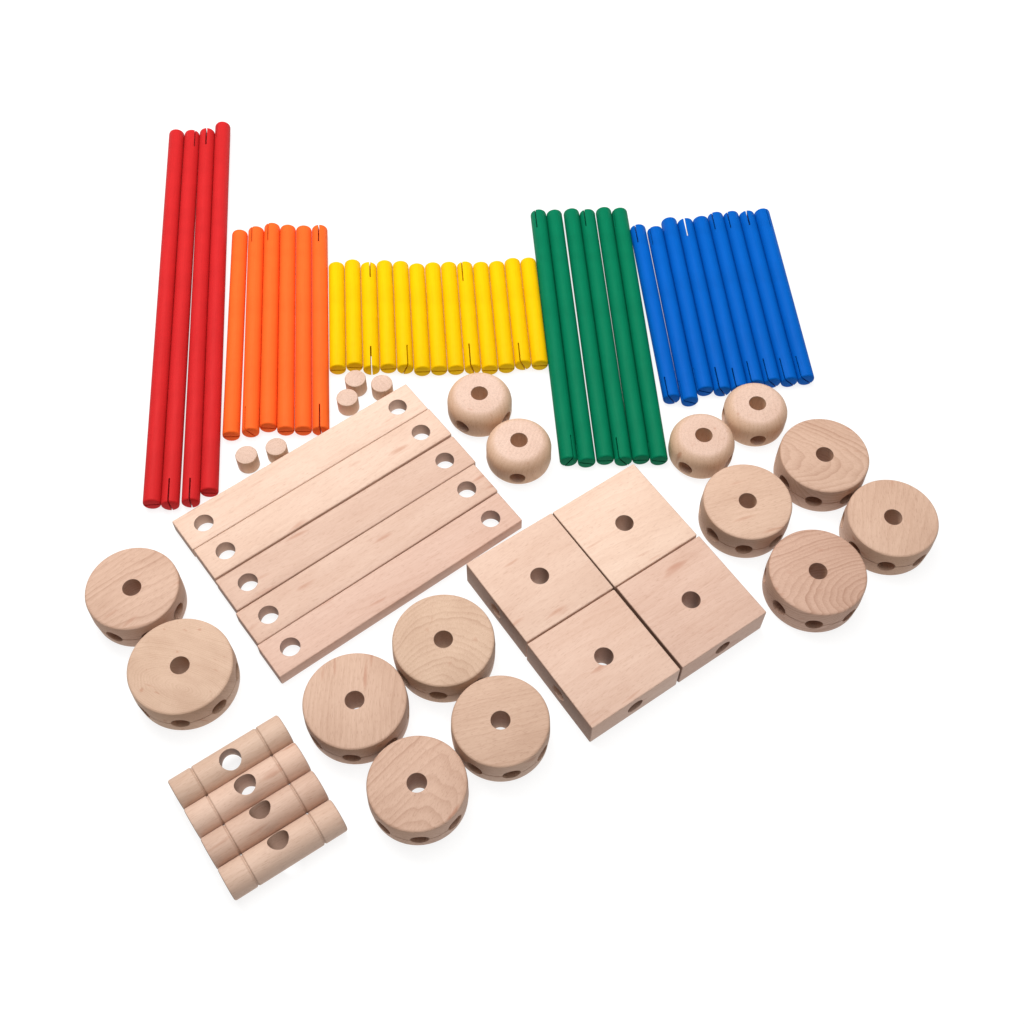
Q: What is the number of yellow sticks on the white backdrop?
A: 13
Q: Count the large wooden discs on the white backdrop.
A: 10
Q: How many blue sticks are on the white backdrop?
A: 9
